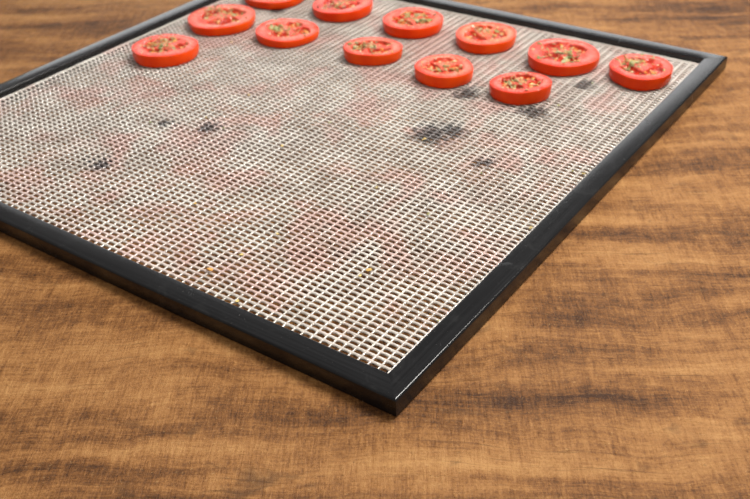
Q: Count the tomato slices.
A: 12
